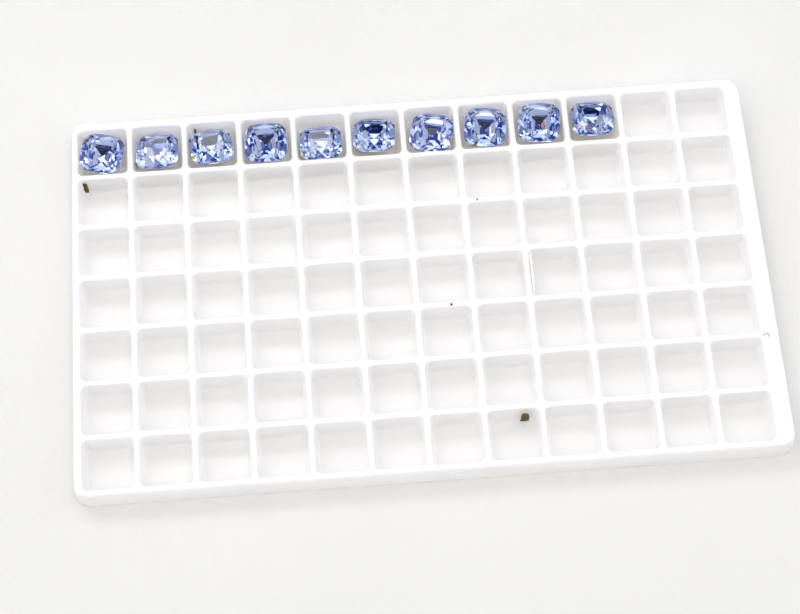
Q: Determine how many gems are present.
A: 10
